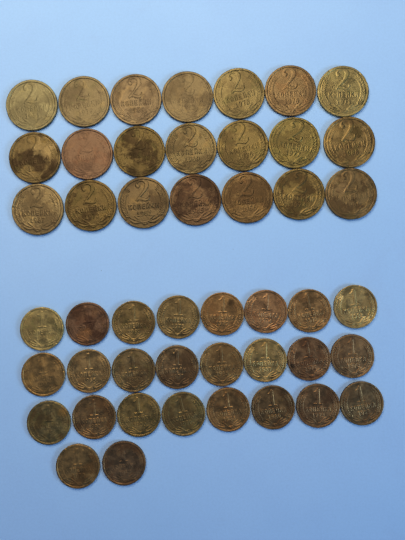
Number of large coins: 21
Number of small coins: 26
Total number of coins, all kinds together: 47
